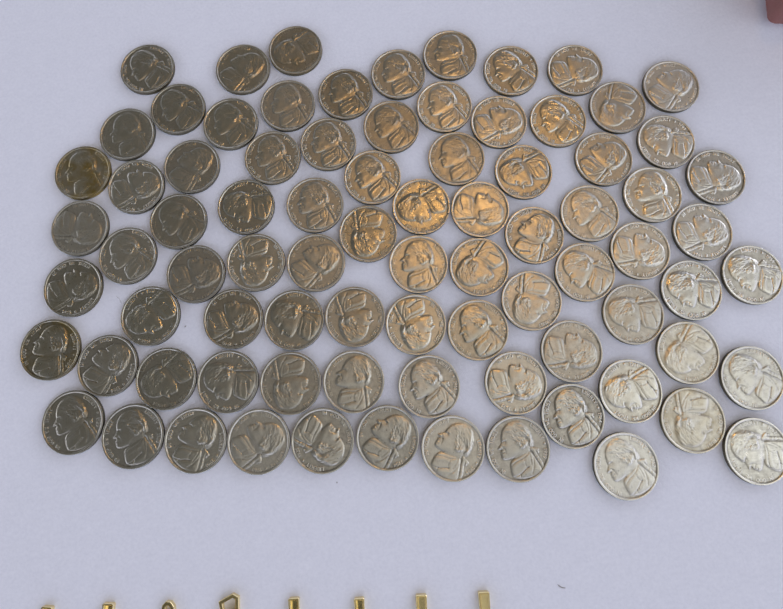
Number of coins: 83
